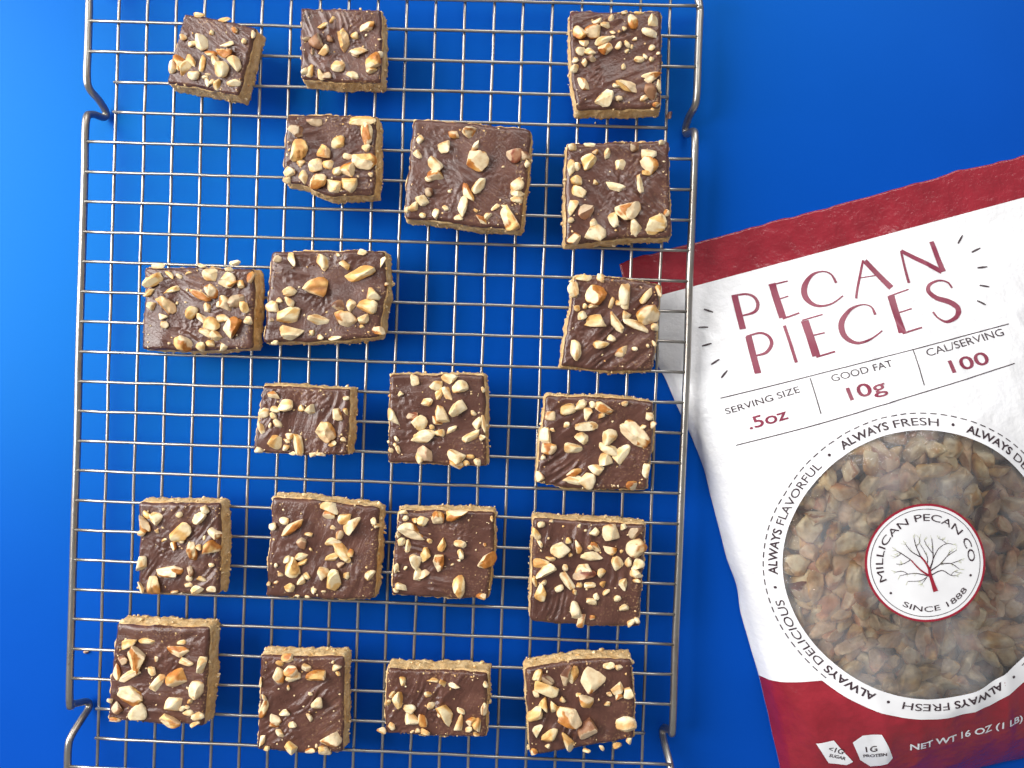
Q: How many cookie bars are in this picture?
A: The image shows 20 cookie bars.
